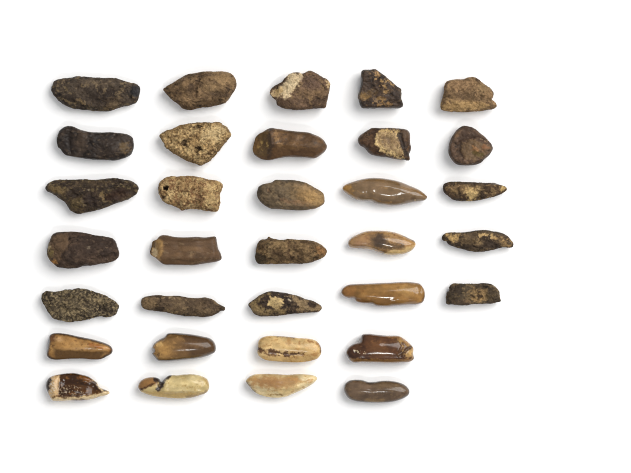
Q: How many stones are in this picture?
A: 33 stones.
